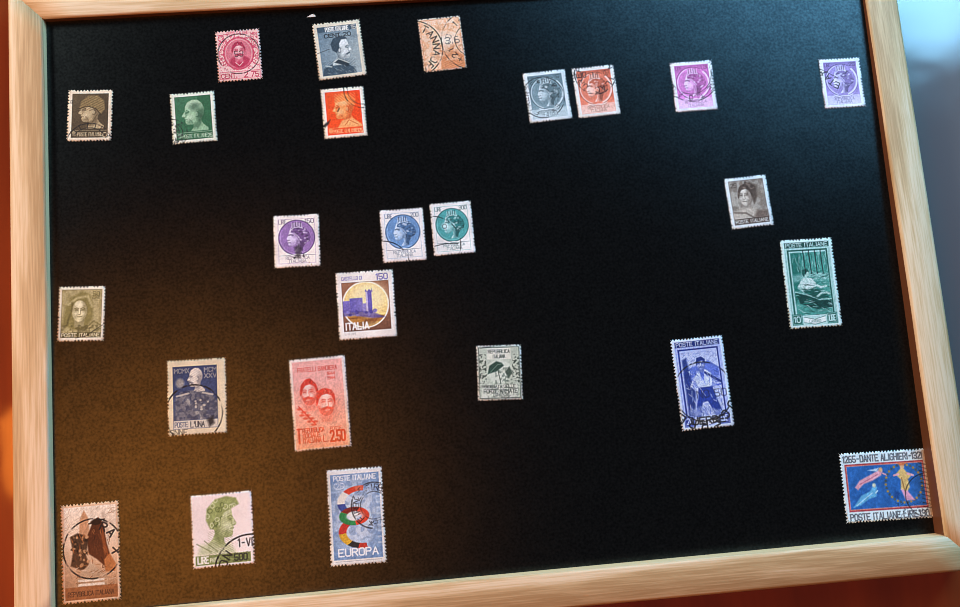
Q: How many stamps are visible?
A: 25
